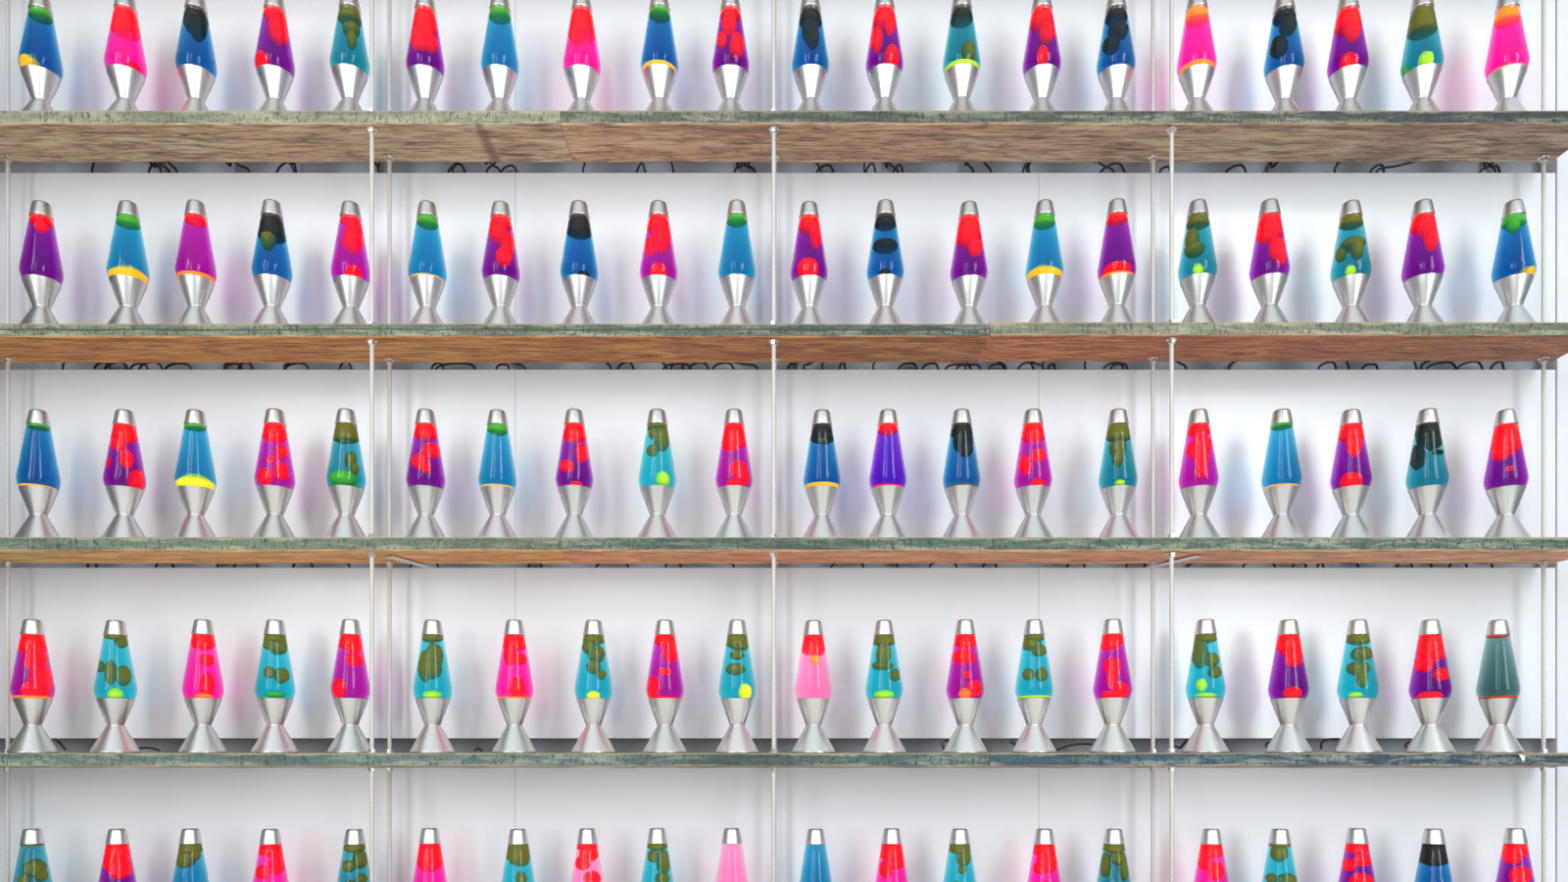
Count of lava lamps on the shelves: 100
